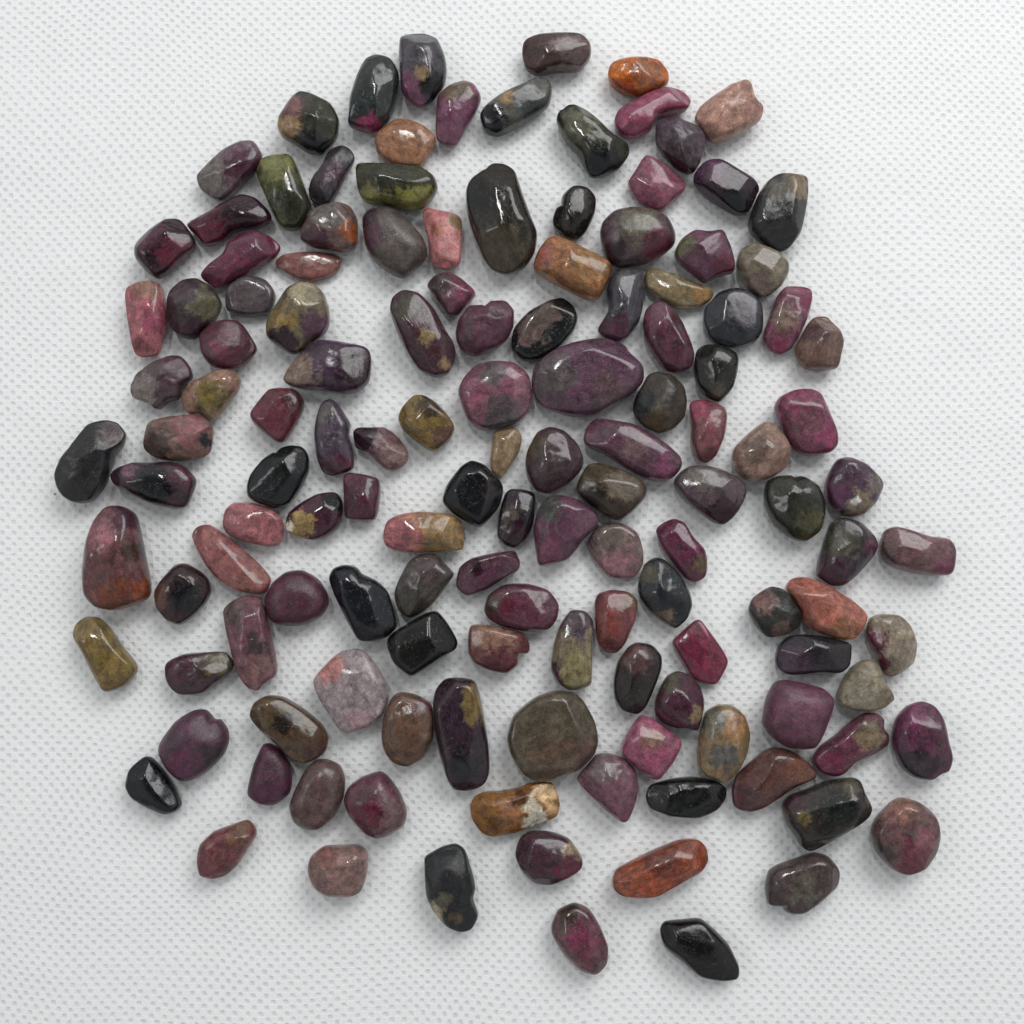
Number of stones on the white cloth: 136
